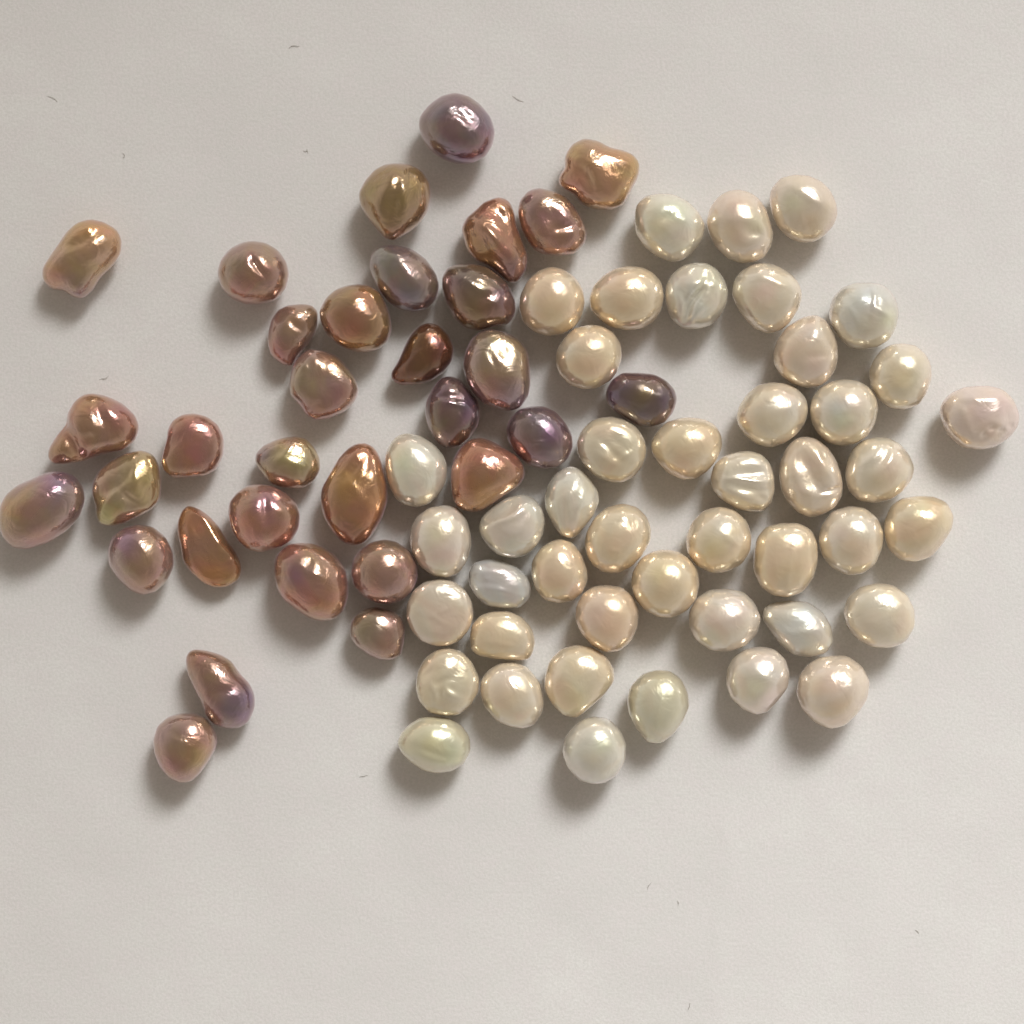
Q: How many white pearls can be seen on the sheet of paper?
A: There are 45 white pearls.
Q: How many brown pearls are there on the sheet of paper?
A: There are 32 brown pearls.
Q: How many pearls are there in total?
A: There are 77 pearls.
